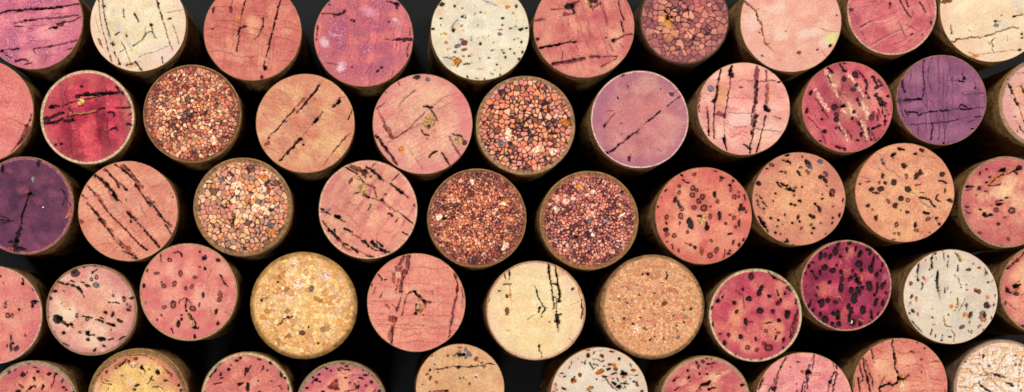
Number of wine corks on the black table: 52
